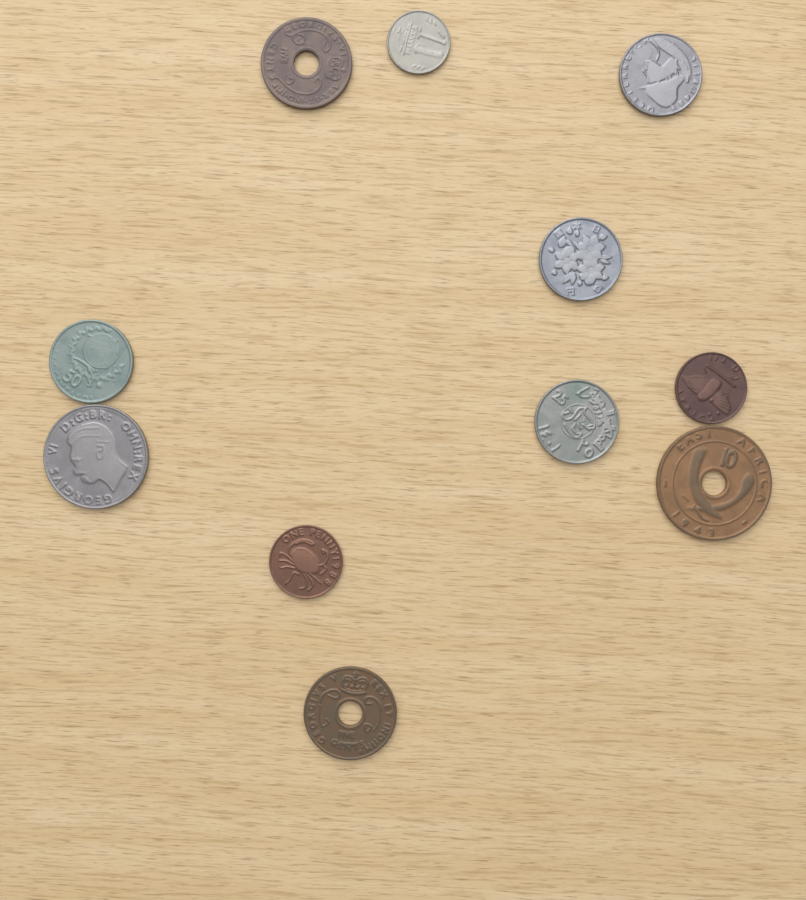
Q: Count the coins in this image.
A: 11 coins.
